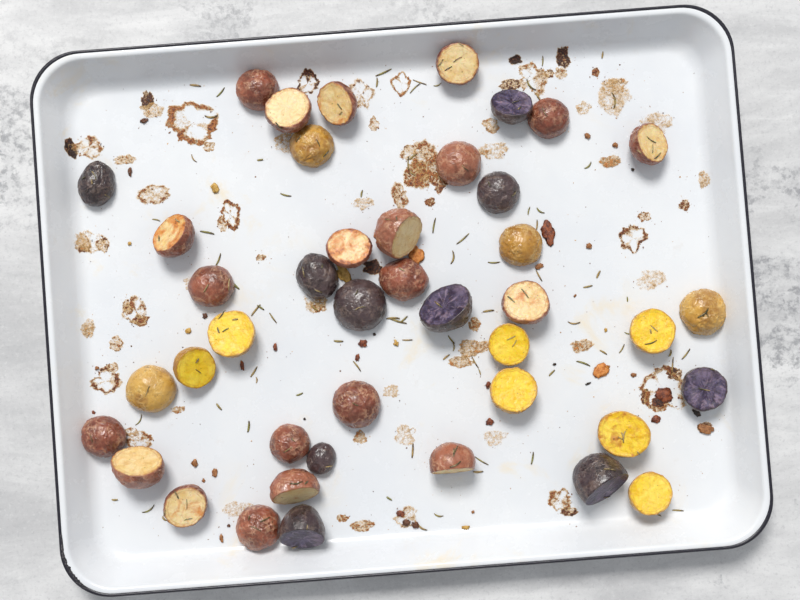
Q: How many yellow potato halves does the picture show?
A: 11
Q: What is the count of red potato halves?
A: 21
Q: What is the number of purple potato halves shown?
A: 10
